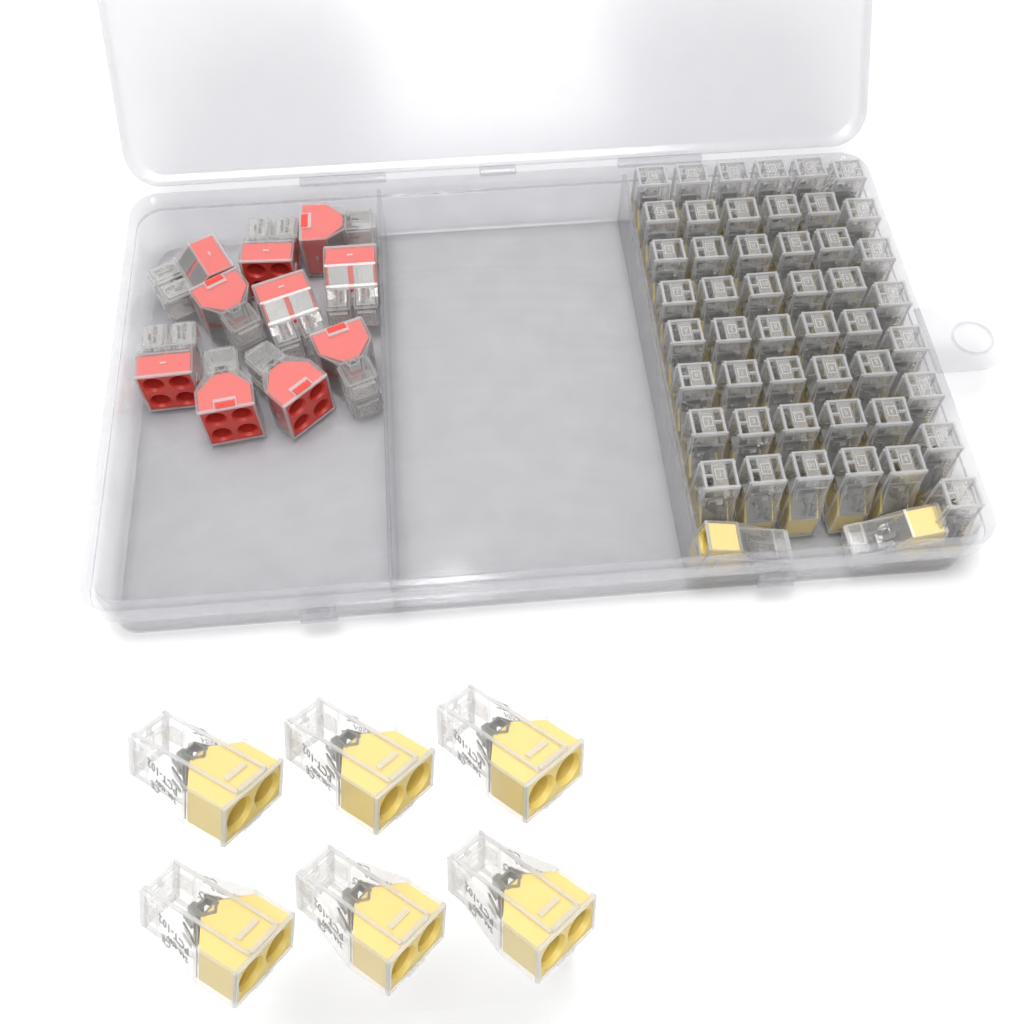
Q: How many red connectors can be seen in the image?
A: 10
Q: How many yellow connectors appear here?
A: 56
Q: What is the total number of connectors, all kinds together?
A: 66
